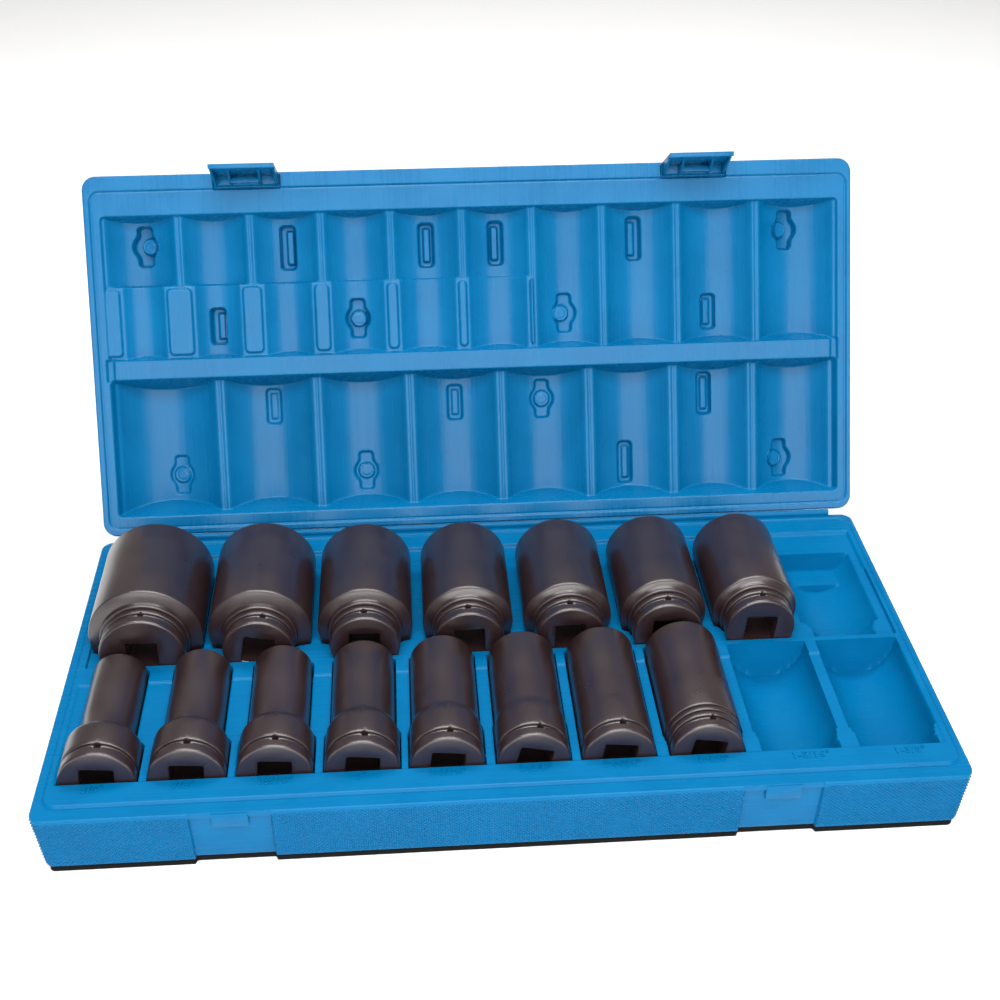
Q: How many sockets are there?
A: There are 15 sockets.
